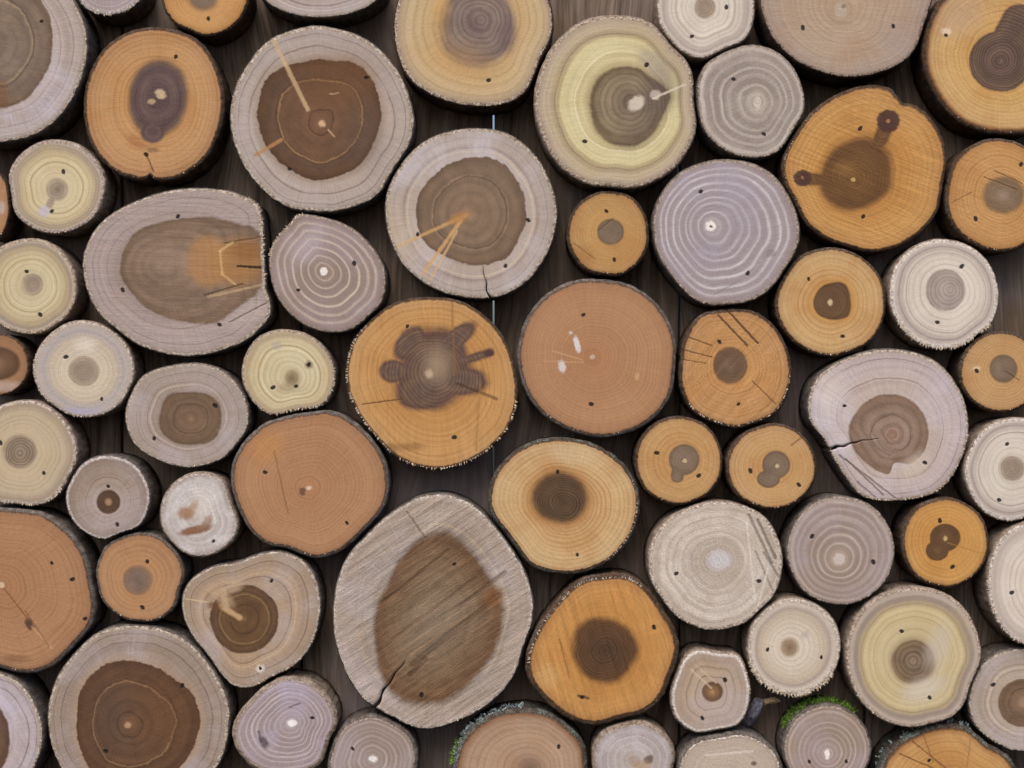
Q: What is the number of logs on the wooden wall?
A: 63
